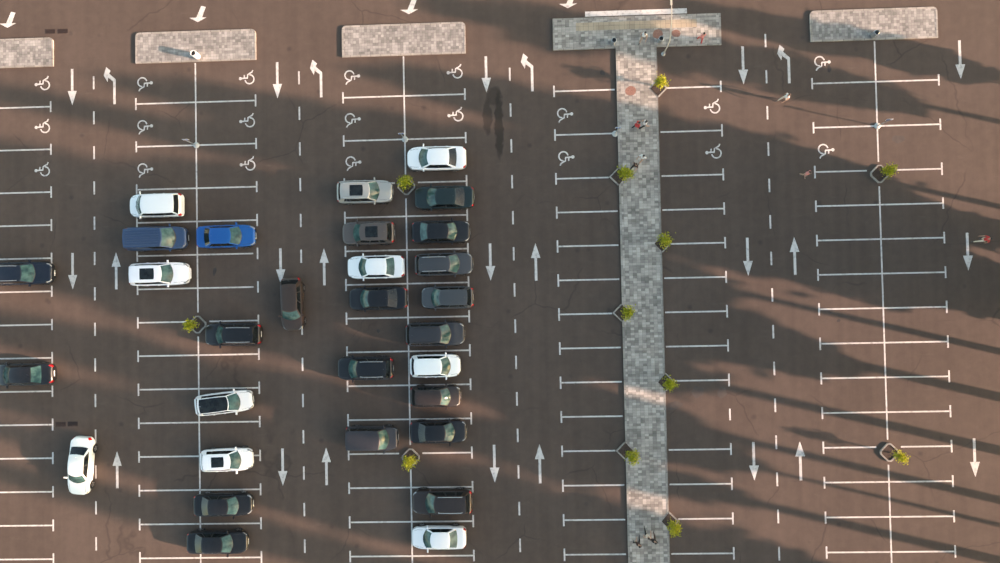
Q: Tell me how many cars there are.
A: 30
